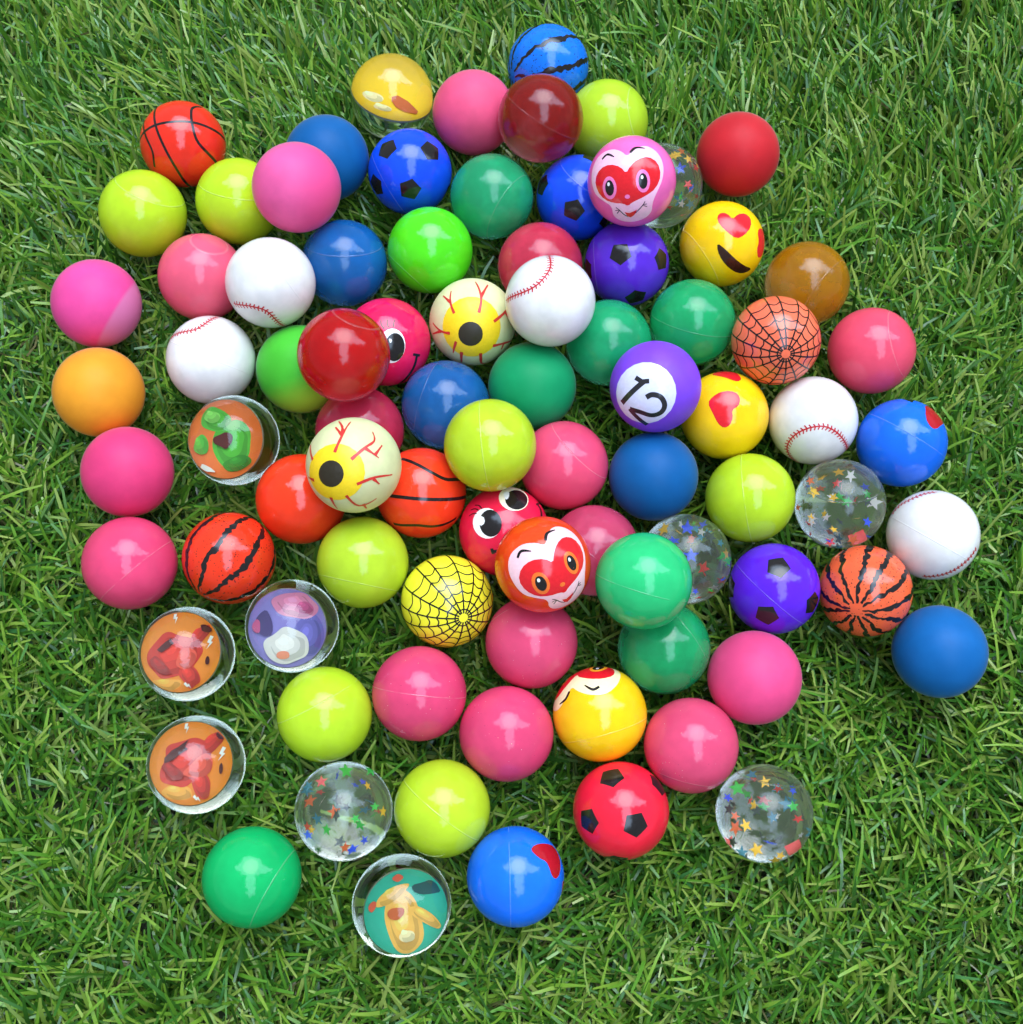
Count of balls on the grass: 84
